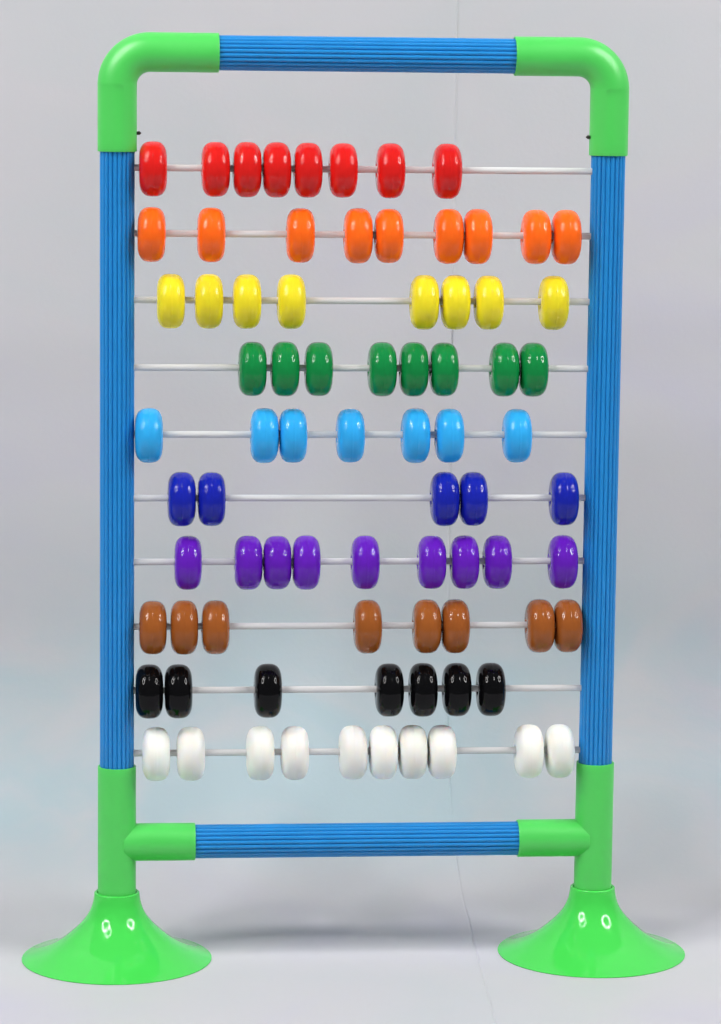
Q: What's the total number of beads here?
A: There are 79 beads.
